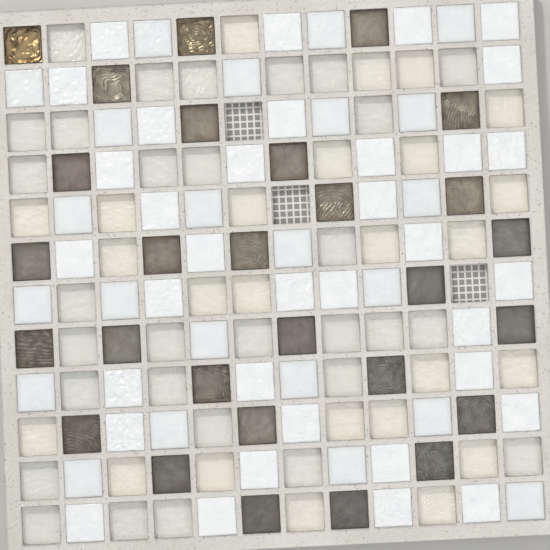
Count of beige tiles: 55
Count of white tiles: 58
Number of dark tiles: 28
